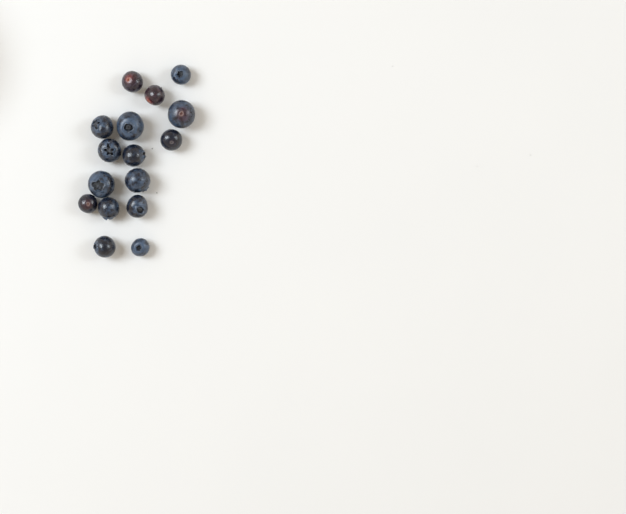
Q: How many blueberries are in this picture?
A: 16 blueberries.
